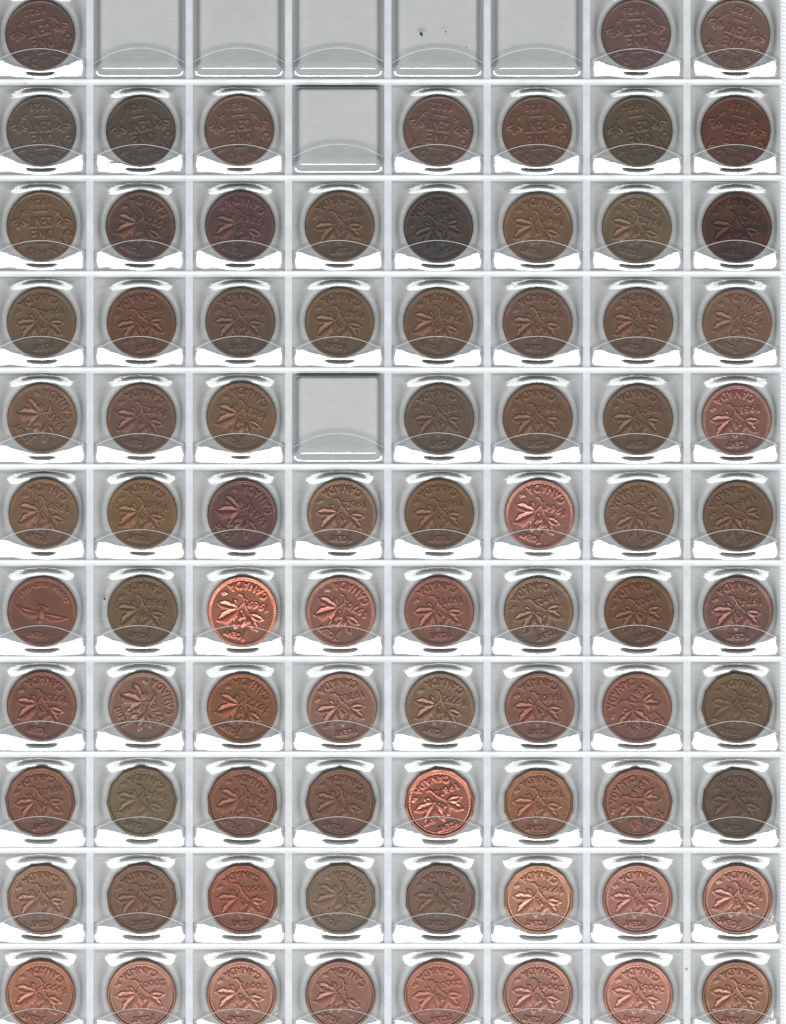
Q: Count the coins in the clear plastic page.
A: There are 81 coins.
